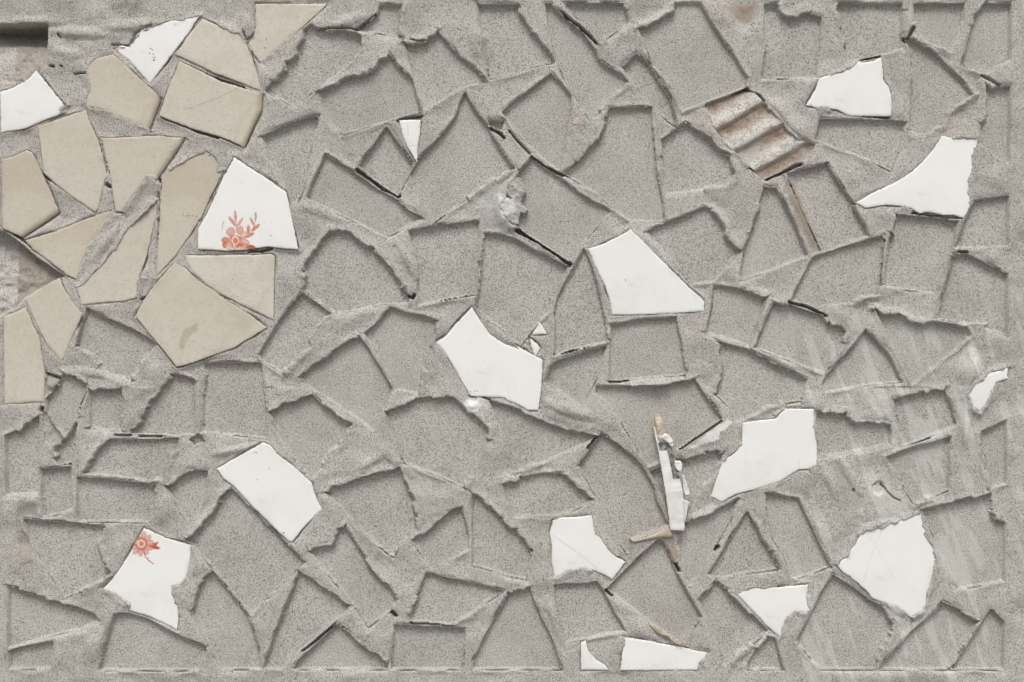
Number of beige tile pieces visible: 14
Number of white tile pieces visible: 19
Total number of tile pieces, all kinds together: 33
